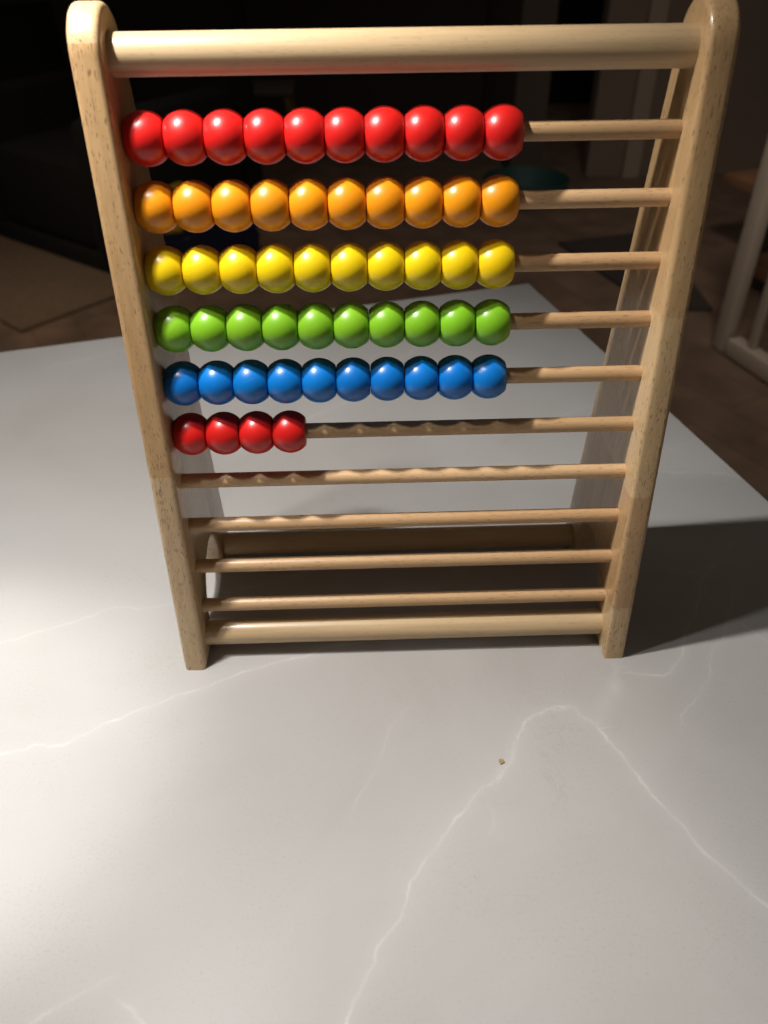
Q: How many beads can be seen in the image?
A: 54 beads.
